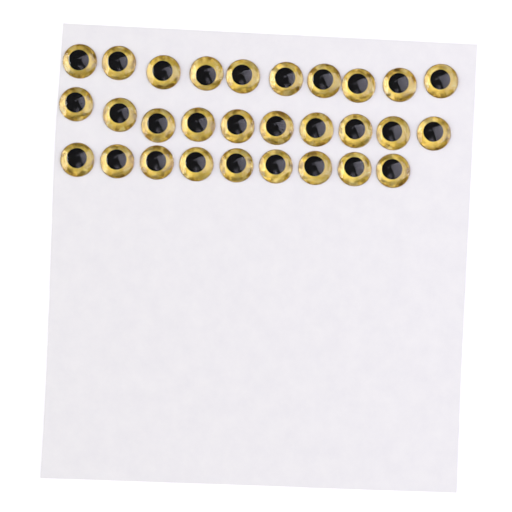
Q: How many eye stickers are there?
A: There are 29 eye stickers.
